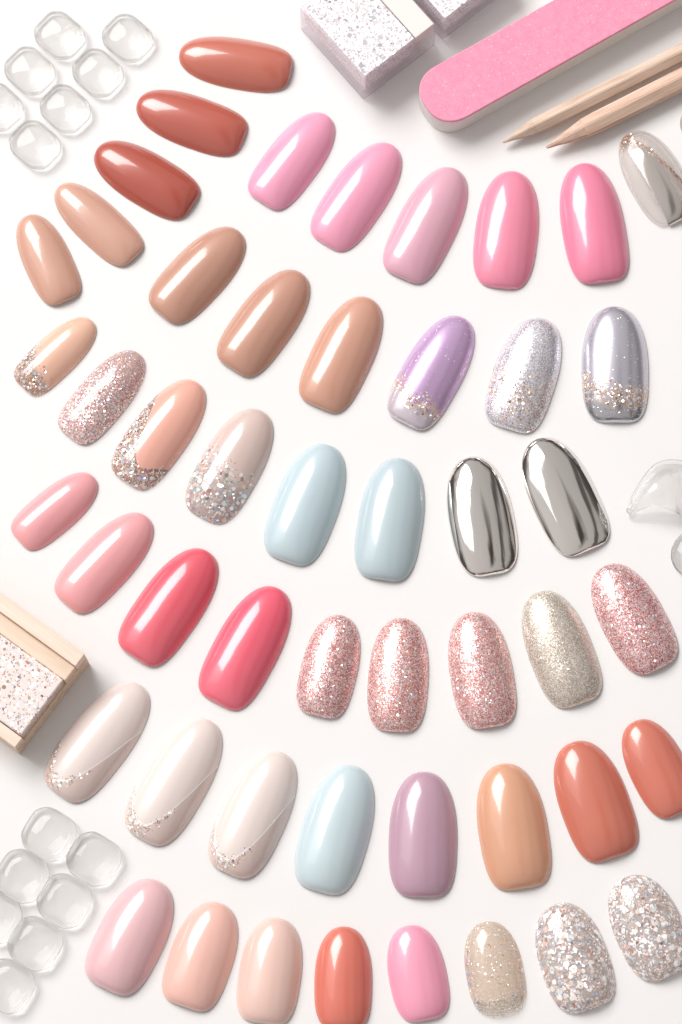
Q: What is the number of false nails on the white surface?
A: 50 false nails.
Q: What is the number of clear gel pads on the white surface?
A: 14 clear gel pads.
